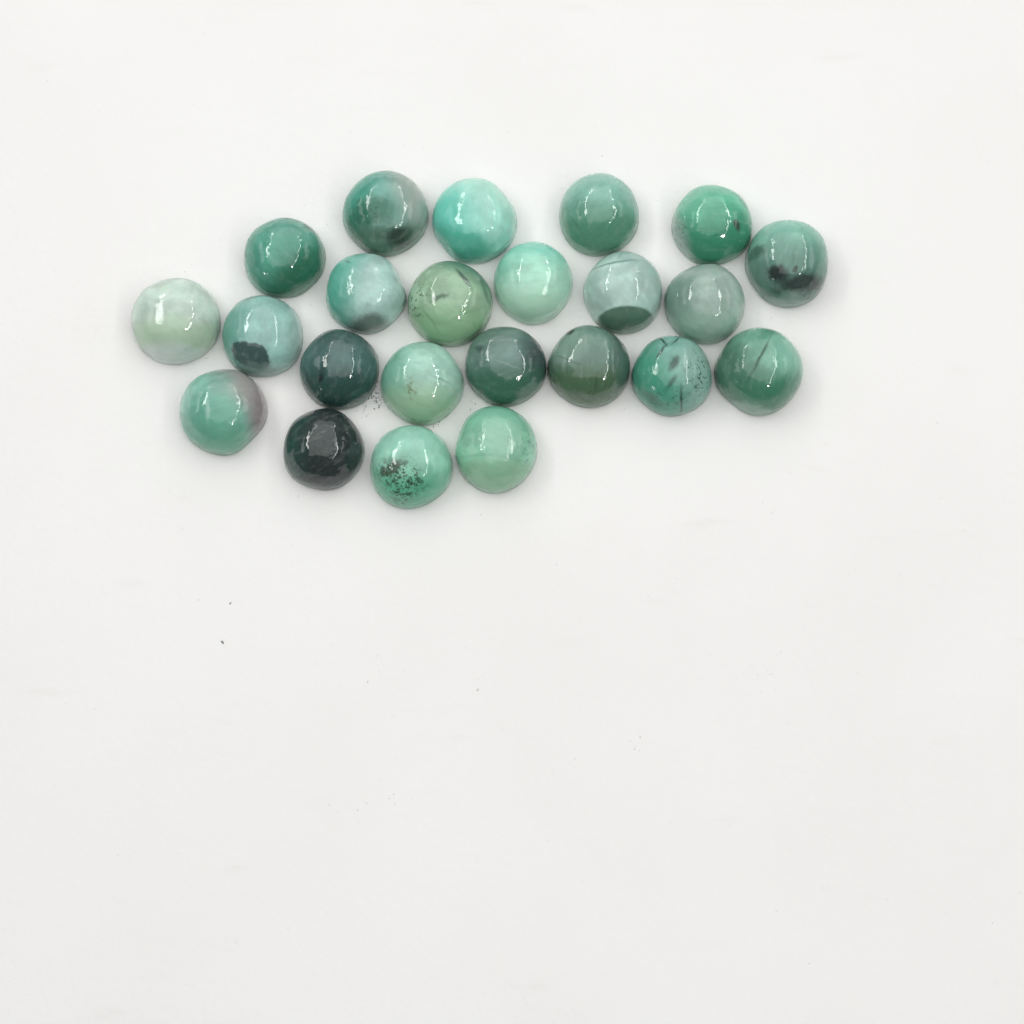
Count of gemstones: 23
